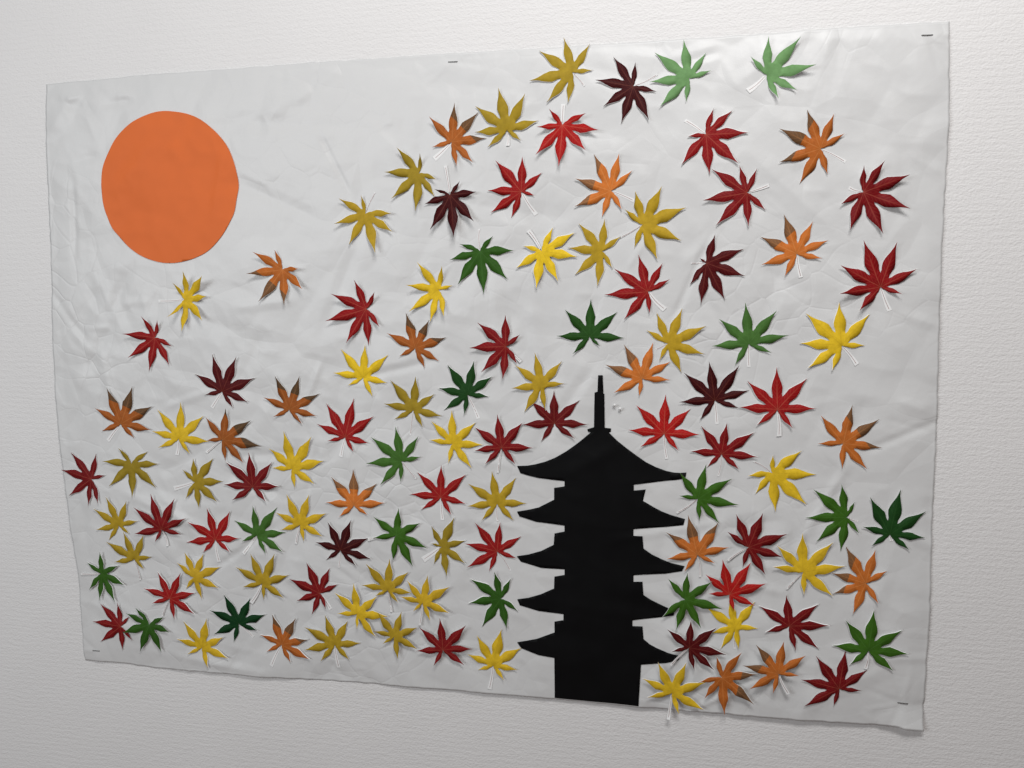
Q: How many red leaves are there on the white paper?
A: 37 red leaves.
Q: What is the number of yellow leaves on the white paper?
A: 37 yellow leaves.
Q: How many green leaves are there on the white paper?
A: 18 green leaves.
